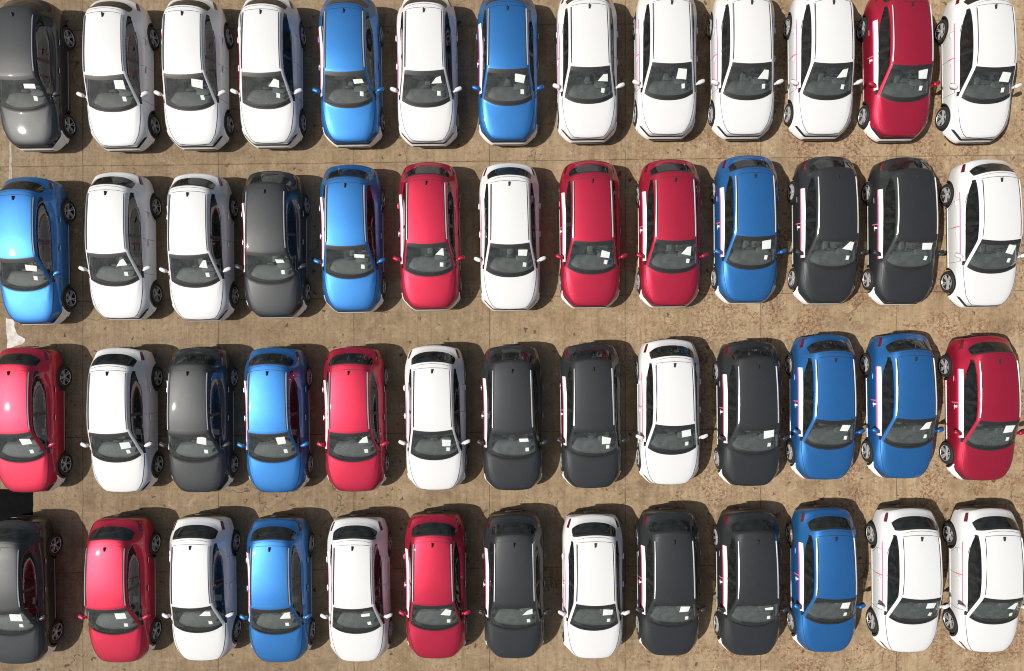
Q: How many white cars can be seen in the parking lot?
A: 21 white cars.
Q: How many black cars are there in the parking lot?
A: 12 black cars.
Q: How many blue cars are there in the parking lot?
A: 10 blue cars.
